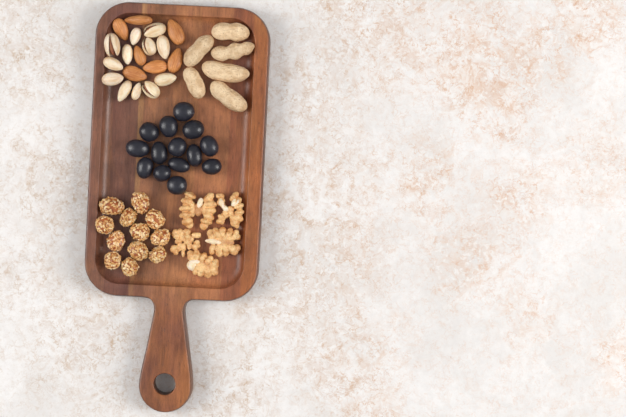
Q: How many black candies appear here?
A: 14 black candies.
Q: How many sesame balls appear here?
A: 12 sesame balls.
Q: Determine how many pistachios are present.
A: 12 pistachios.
